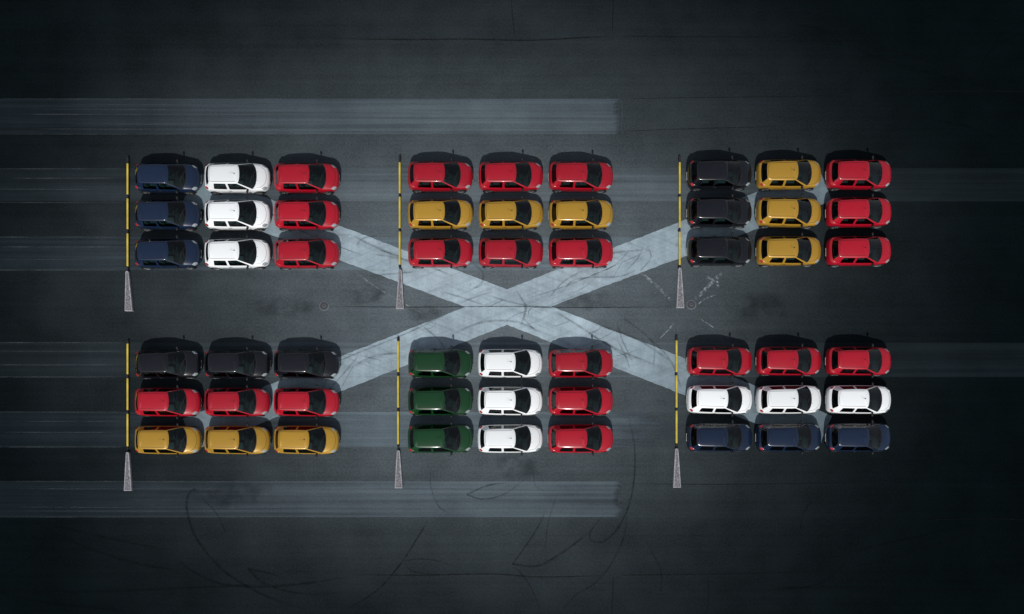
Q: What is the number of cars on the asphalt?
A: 54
